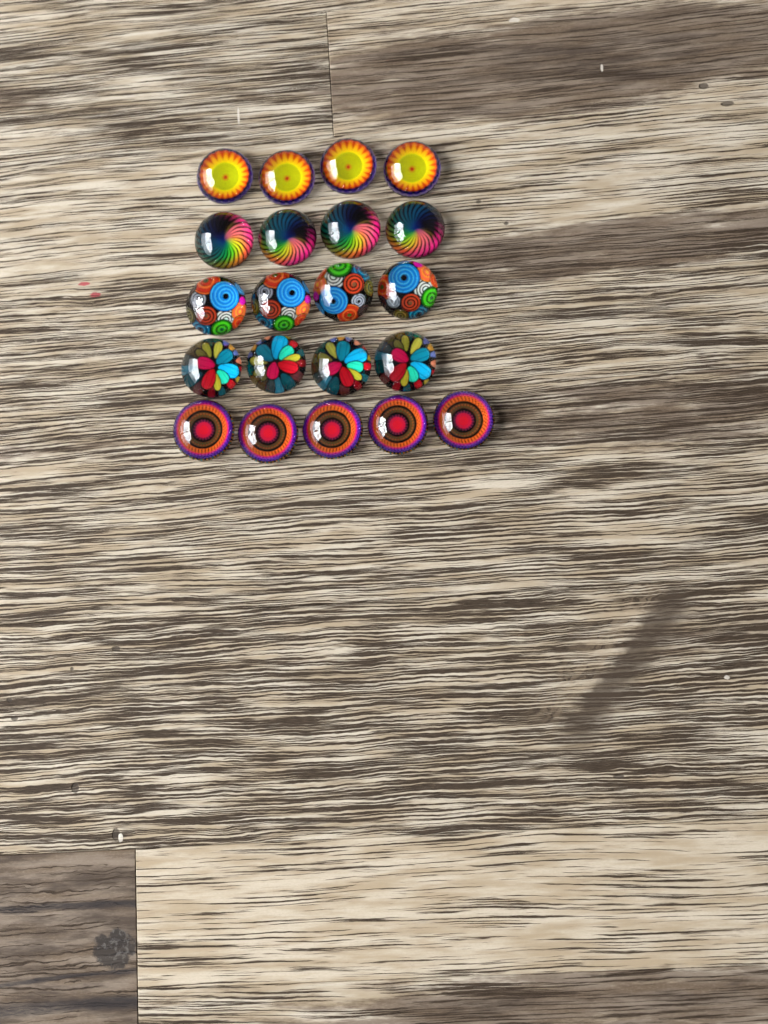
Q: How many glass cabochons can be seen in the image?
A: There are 21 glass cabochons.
